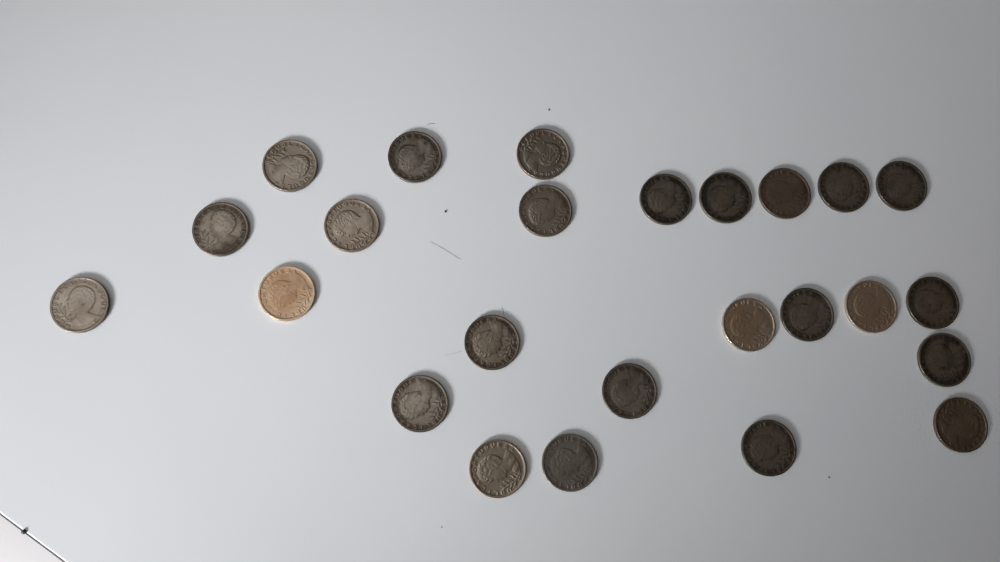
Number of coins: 25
